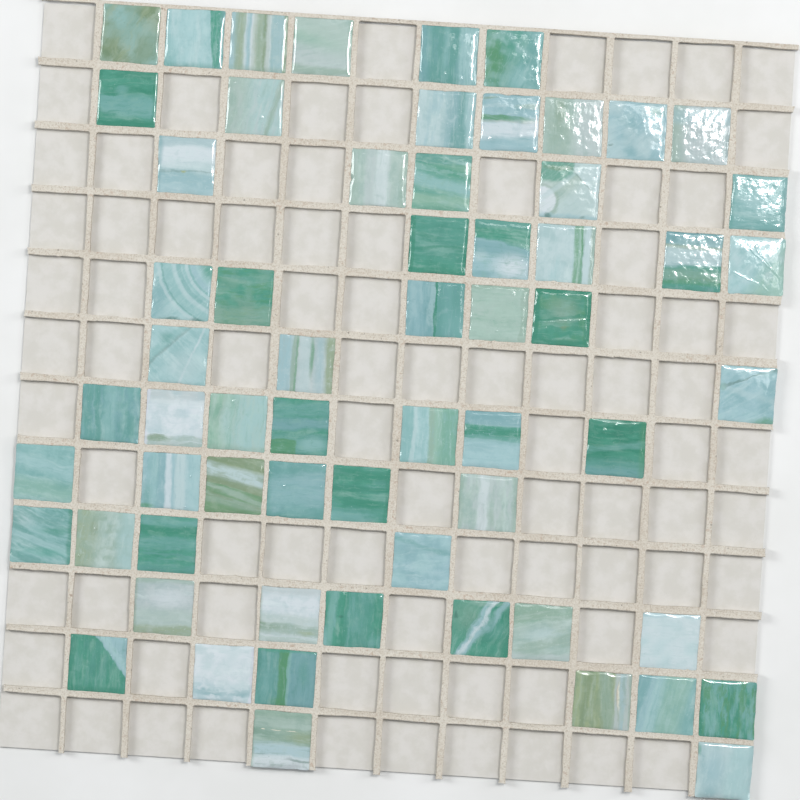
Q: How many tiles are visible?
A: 62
